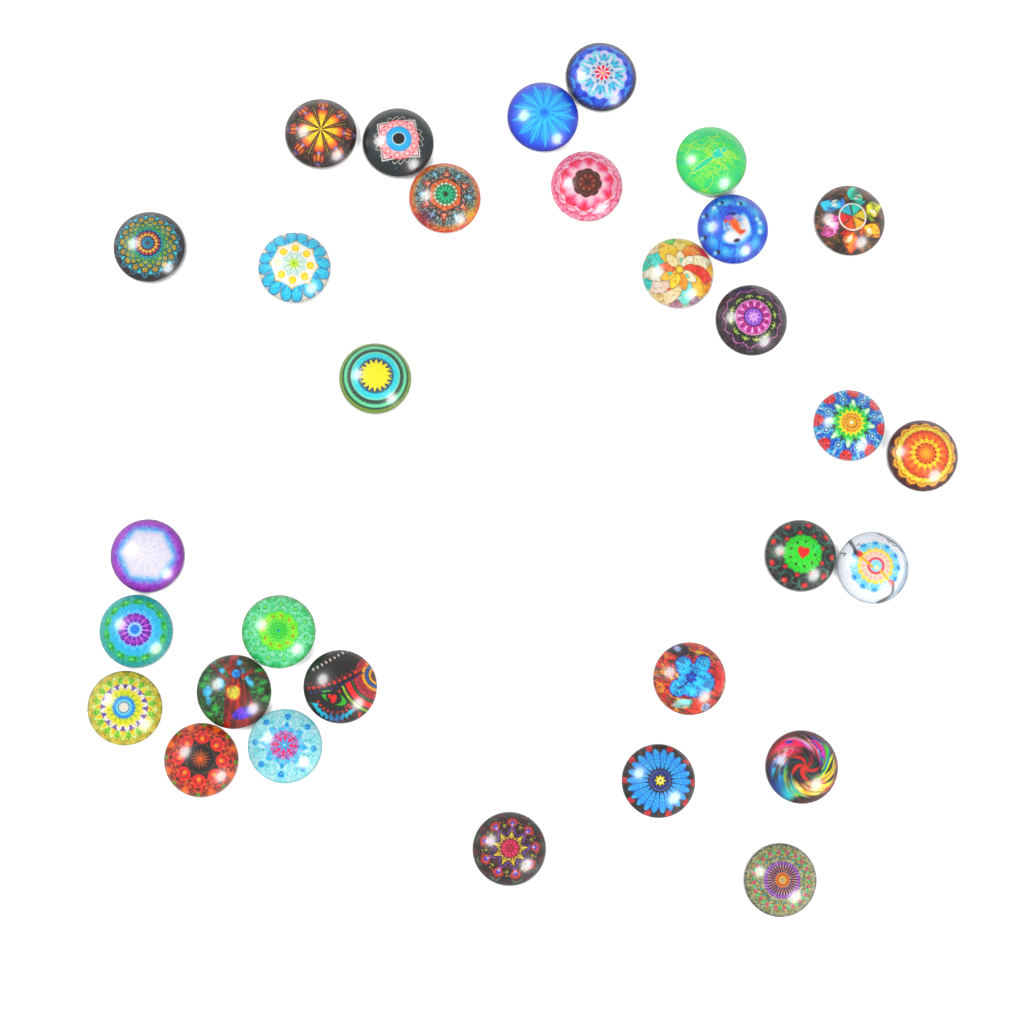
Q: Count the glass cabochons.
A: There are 31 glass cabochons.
